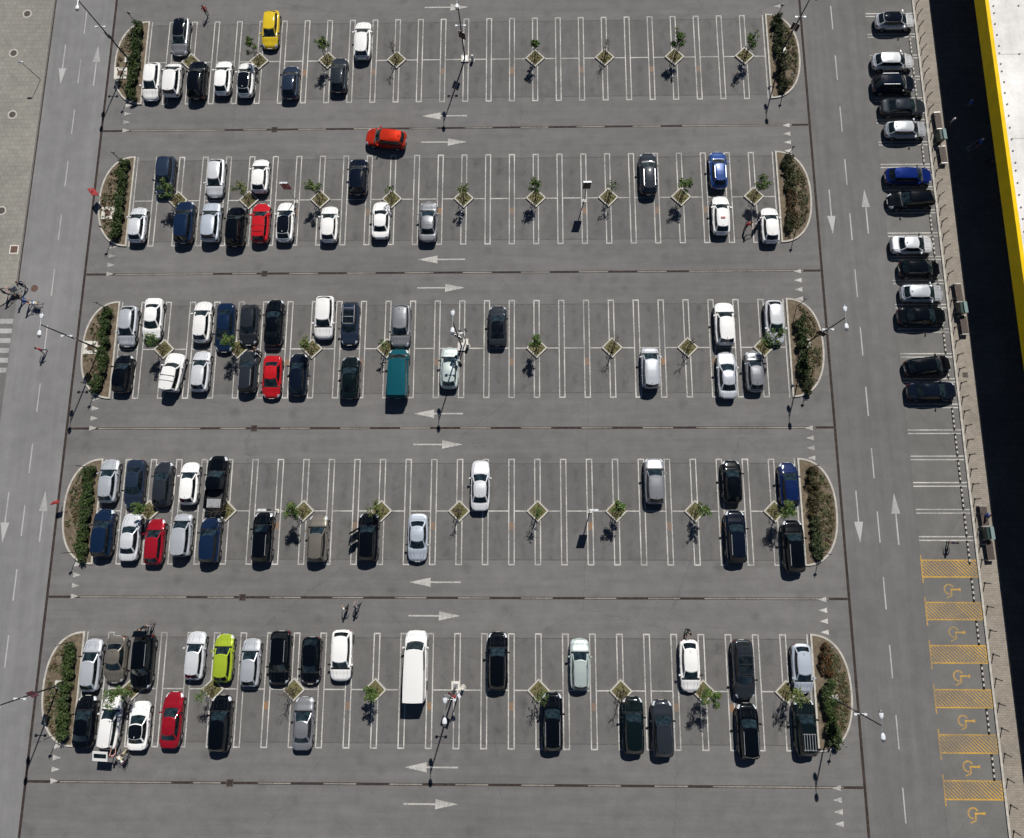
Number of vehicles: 111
